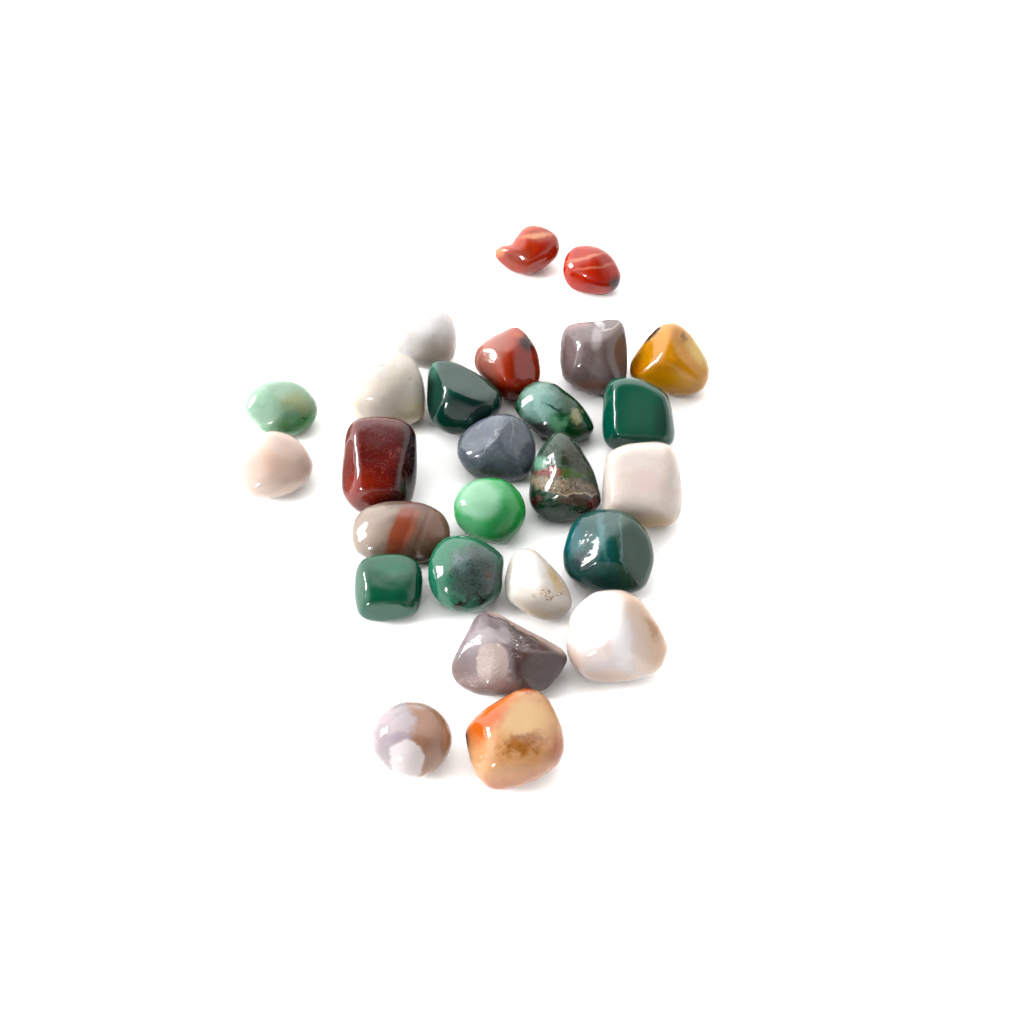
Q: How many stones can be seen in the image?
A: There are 26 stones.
